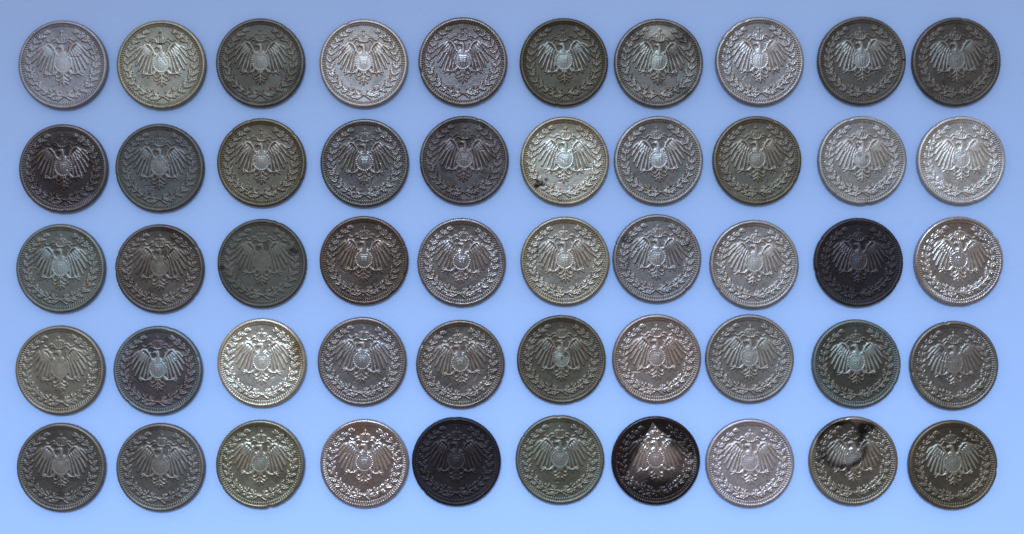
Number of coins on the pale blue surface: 50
